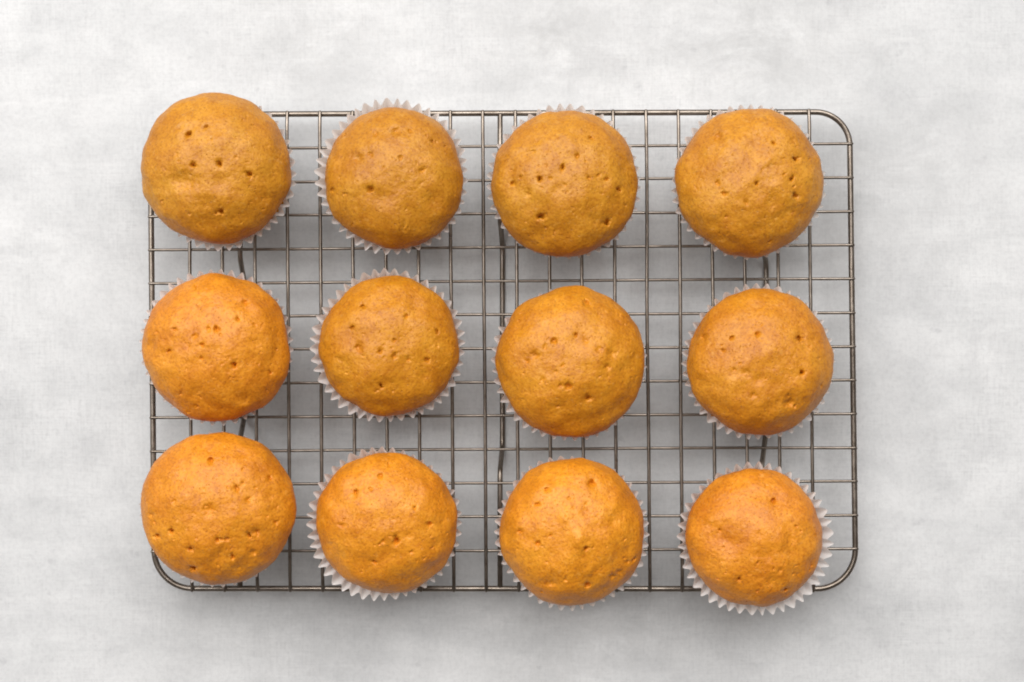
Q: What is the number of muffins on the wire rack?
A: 12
